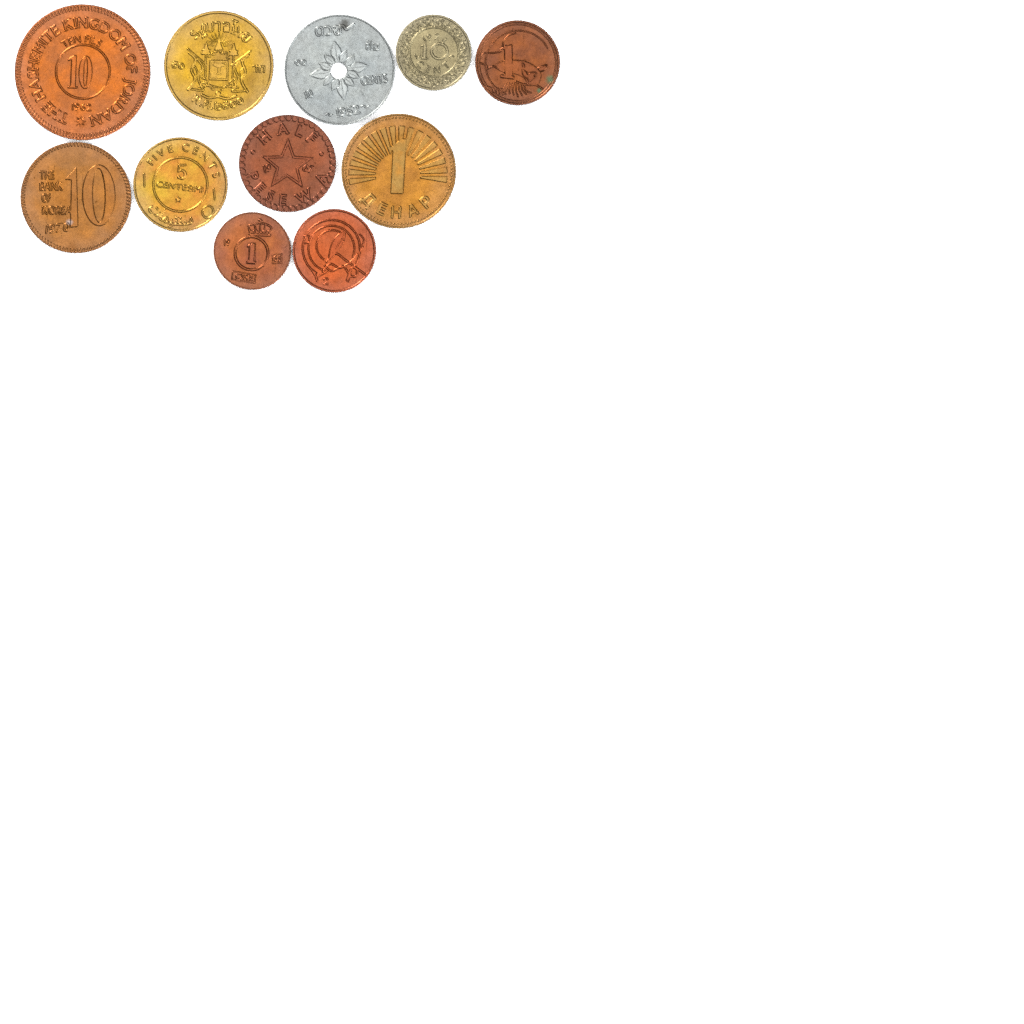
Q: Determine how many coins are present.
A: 11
